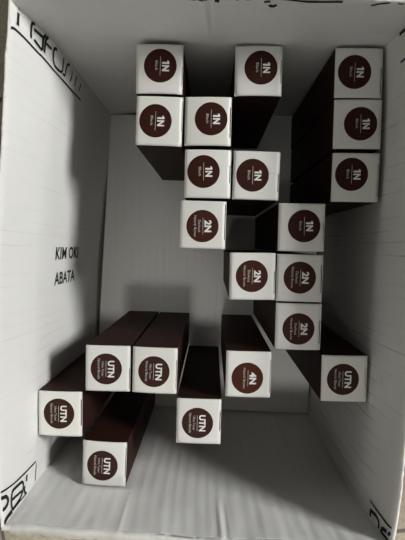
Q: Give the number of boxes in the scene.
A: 21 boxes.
